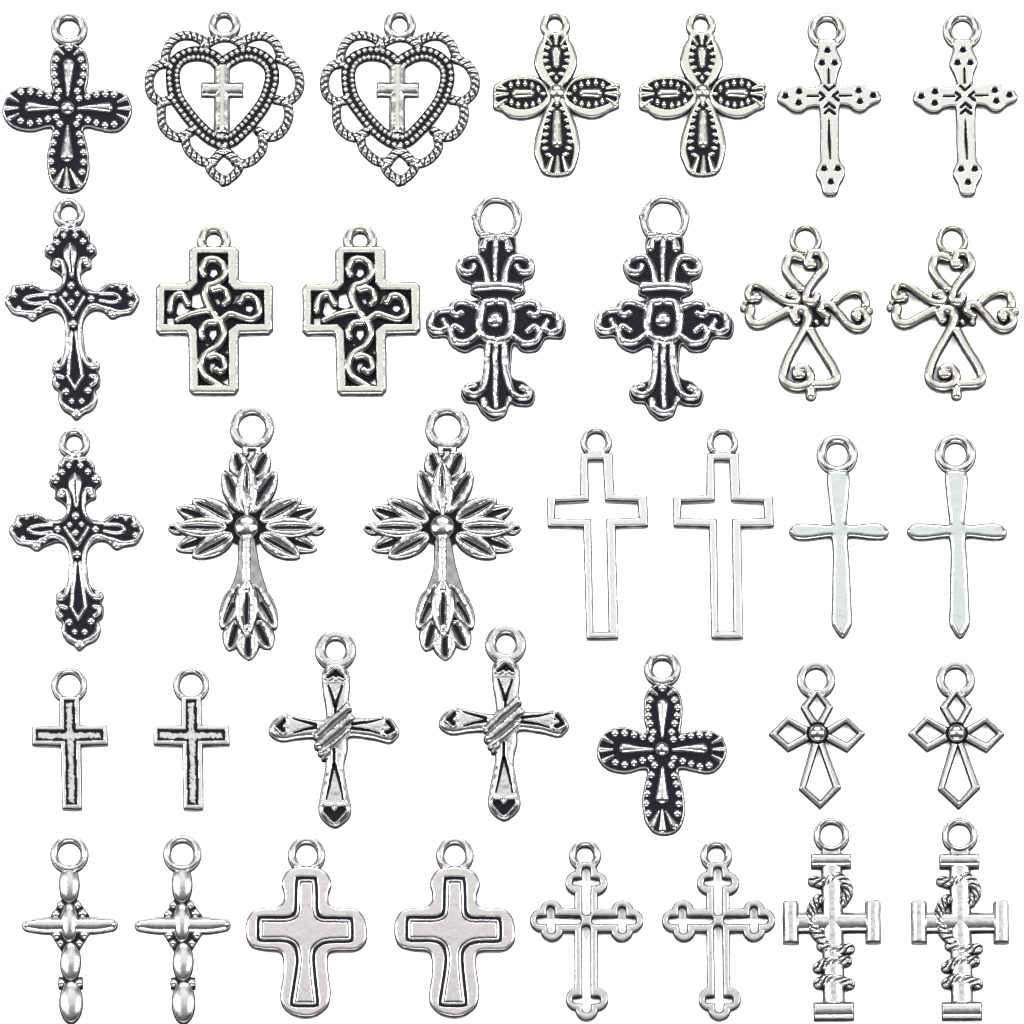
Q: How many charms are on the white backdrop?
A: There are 36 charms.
